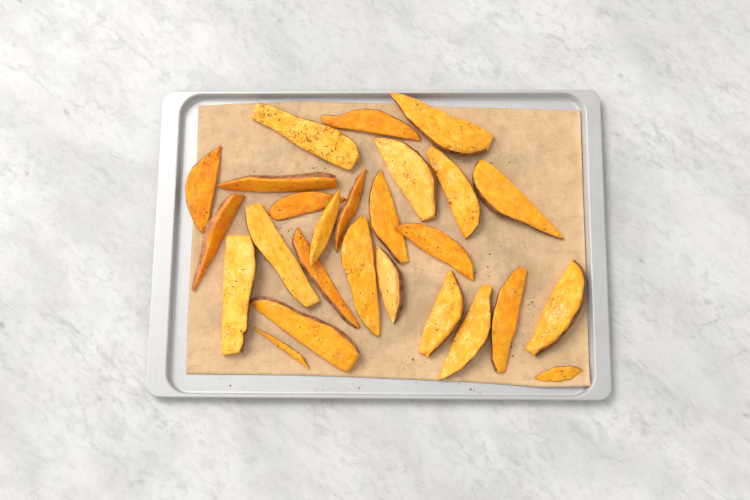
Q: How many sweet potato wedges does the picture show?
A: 26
